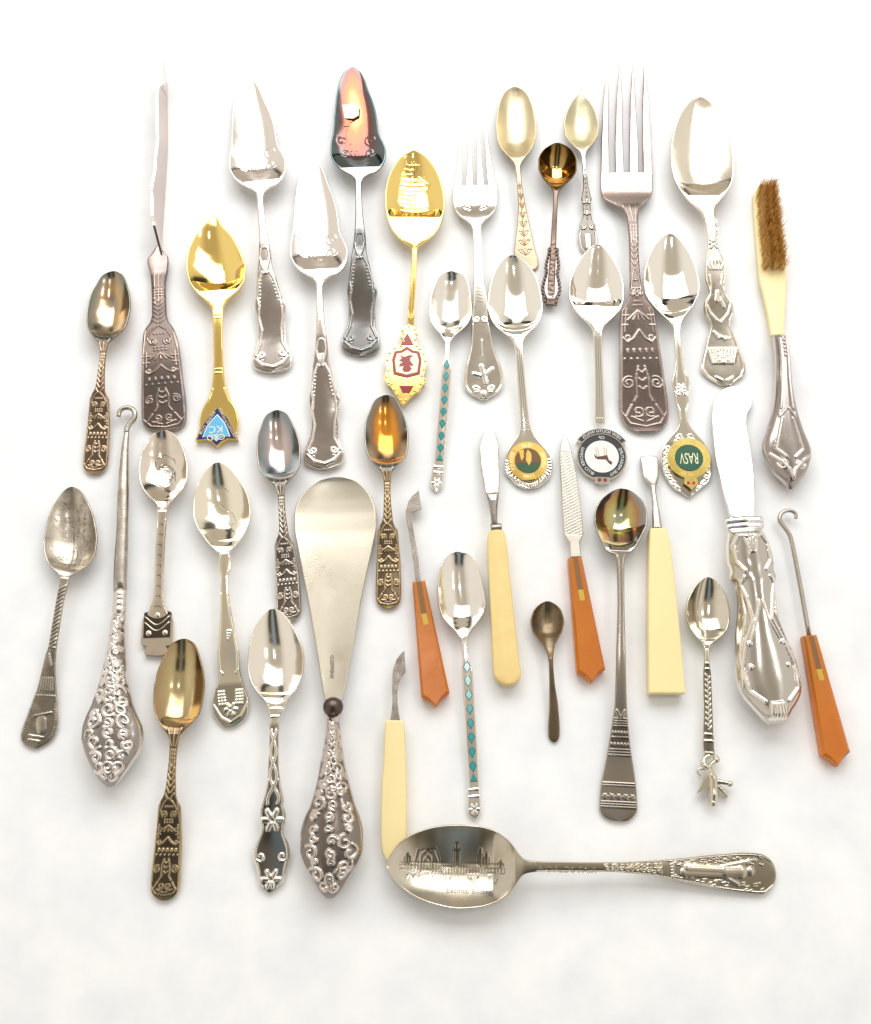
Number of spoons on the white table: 26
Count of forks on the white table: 2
